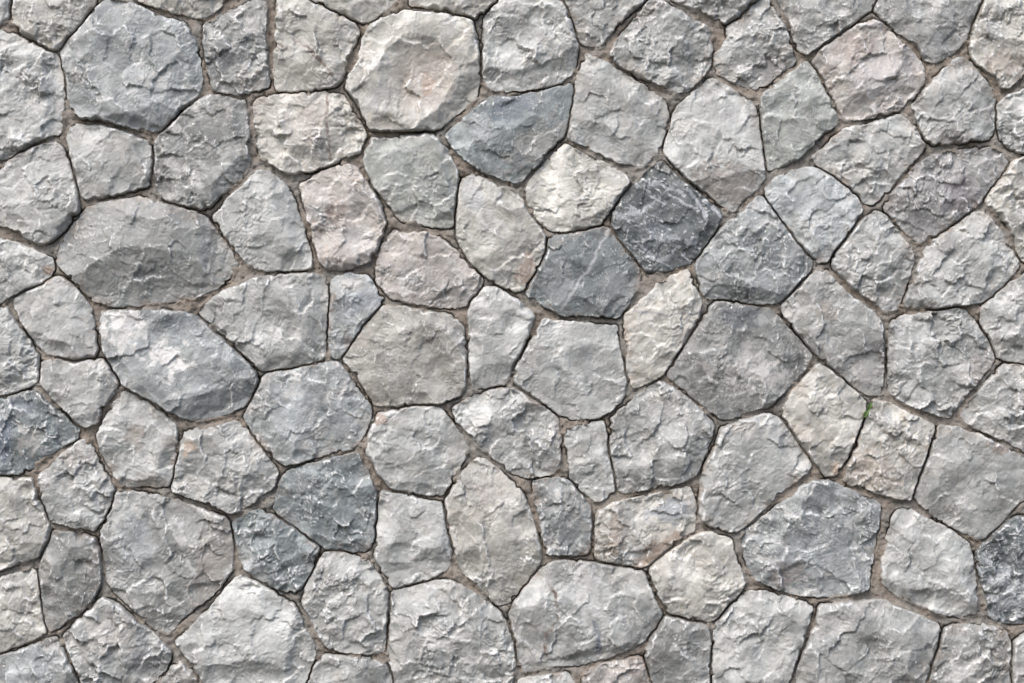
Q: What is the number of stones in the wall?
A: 103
